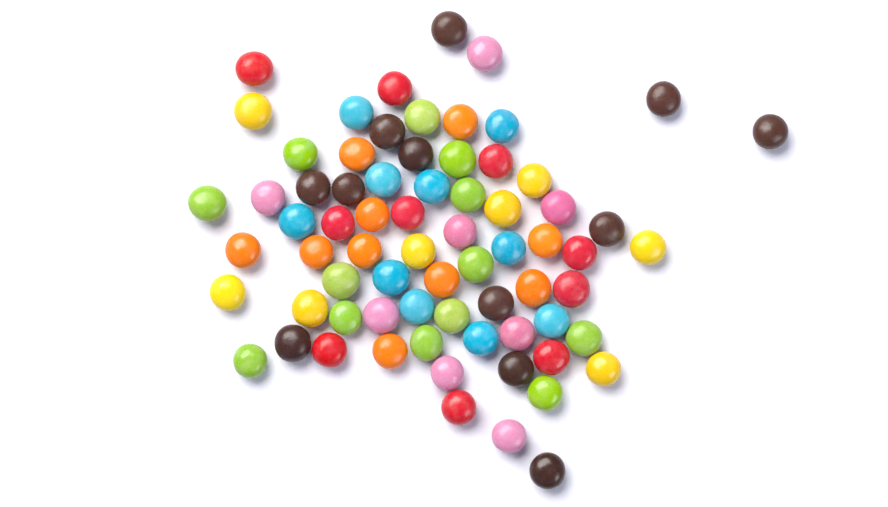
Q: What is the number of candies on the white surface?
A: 71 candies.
